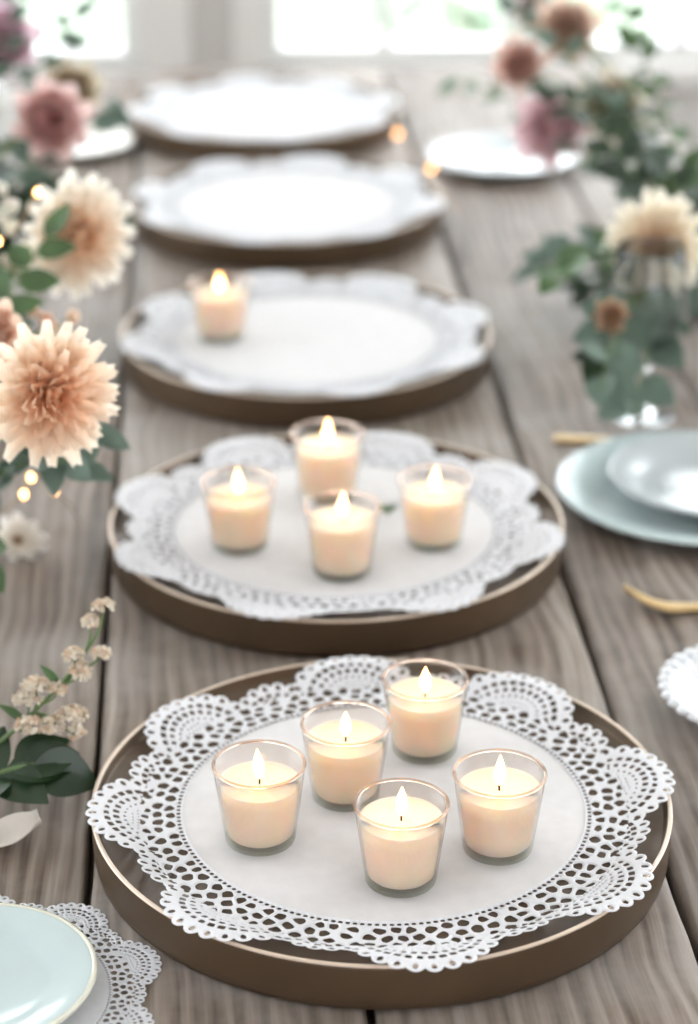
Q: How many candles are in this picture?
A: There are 10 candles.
